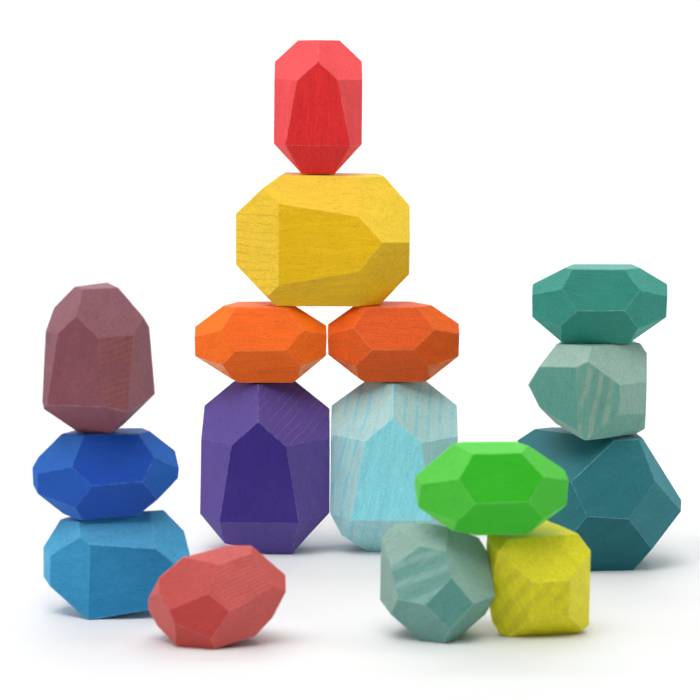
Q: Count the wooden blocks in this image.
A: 16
